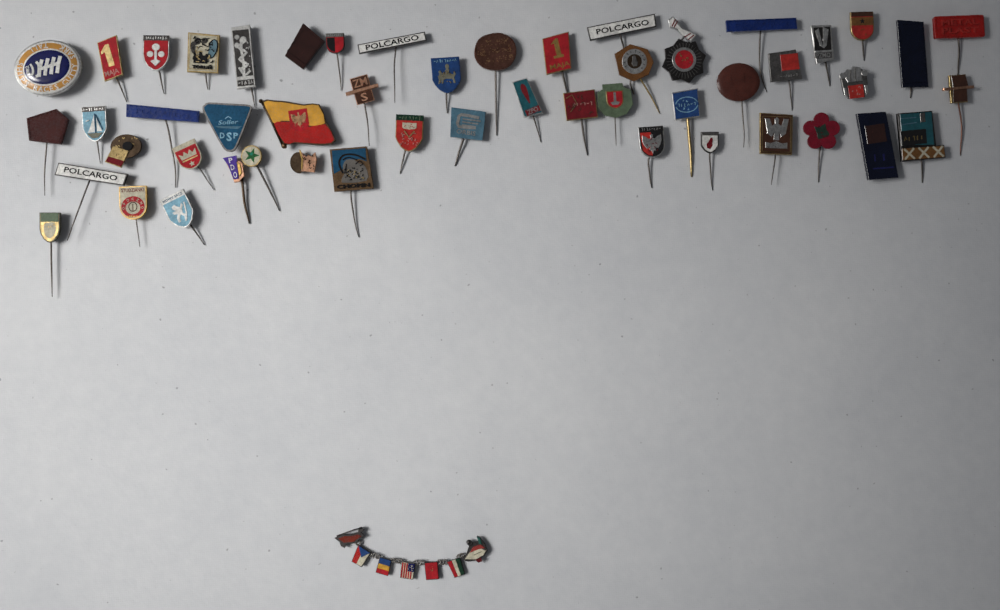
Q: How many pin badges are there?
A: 51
